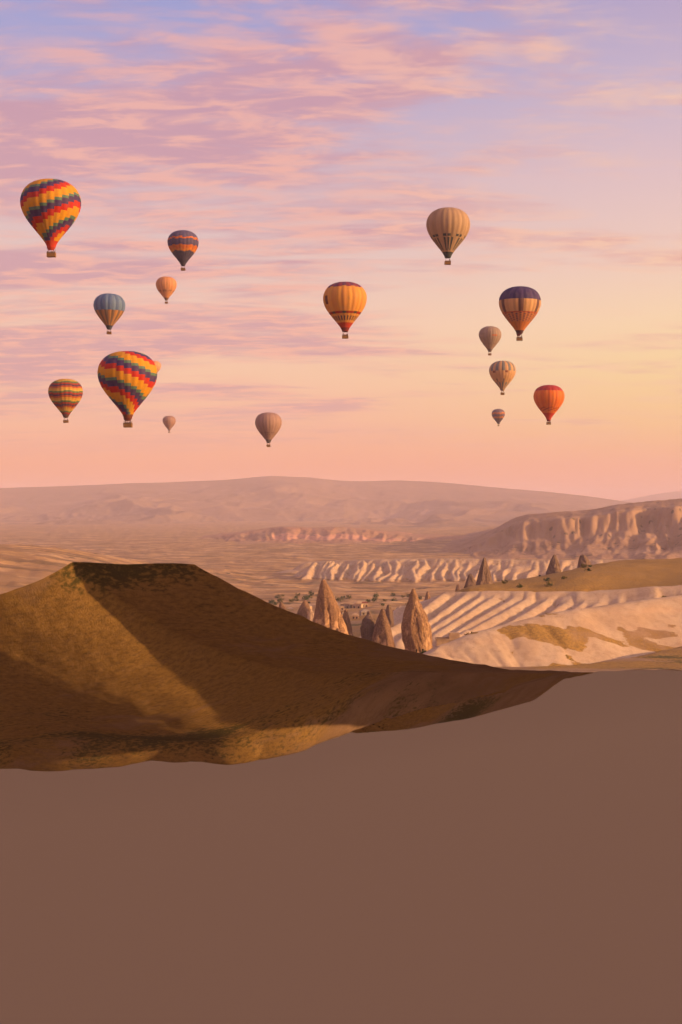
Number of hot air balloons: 16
